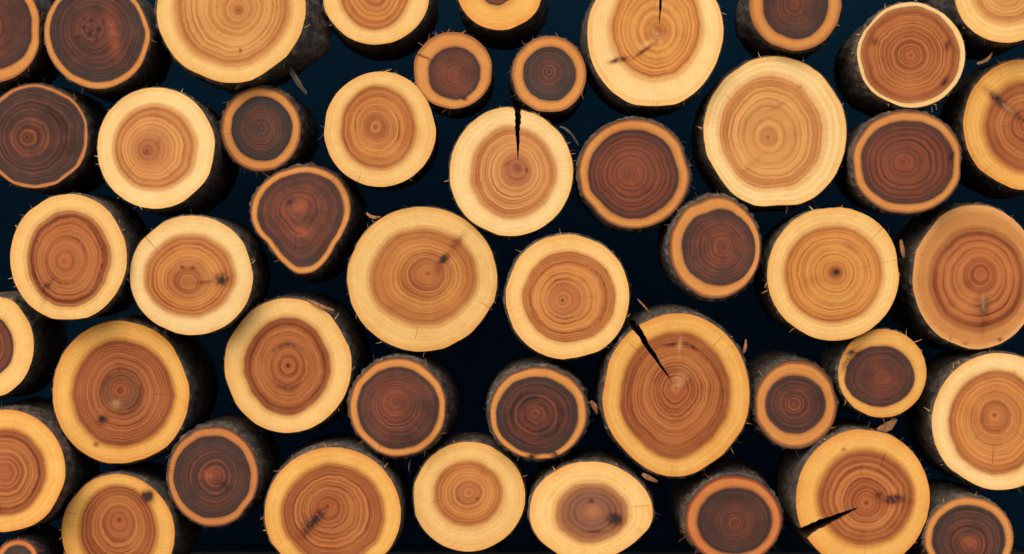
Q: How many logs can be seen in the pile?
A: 47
